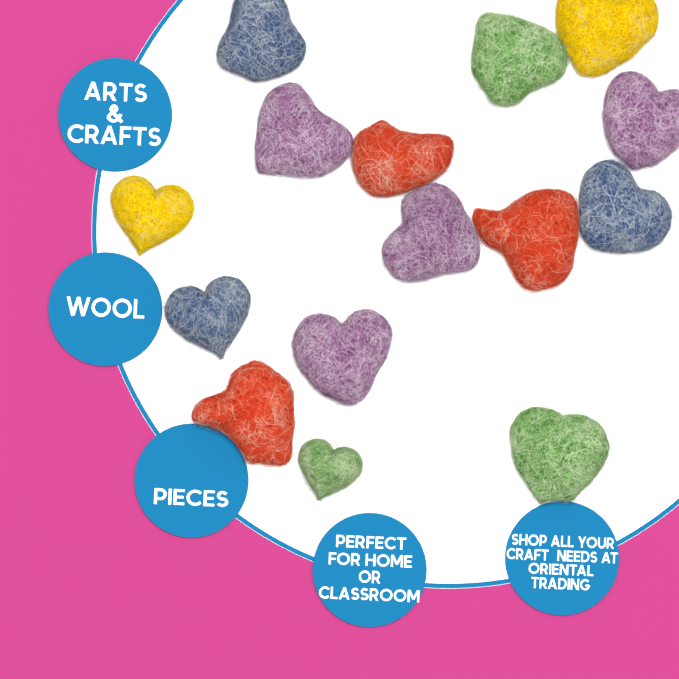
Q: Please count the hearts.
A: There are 15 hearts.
